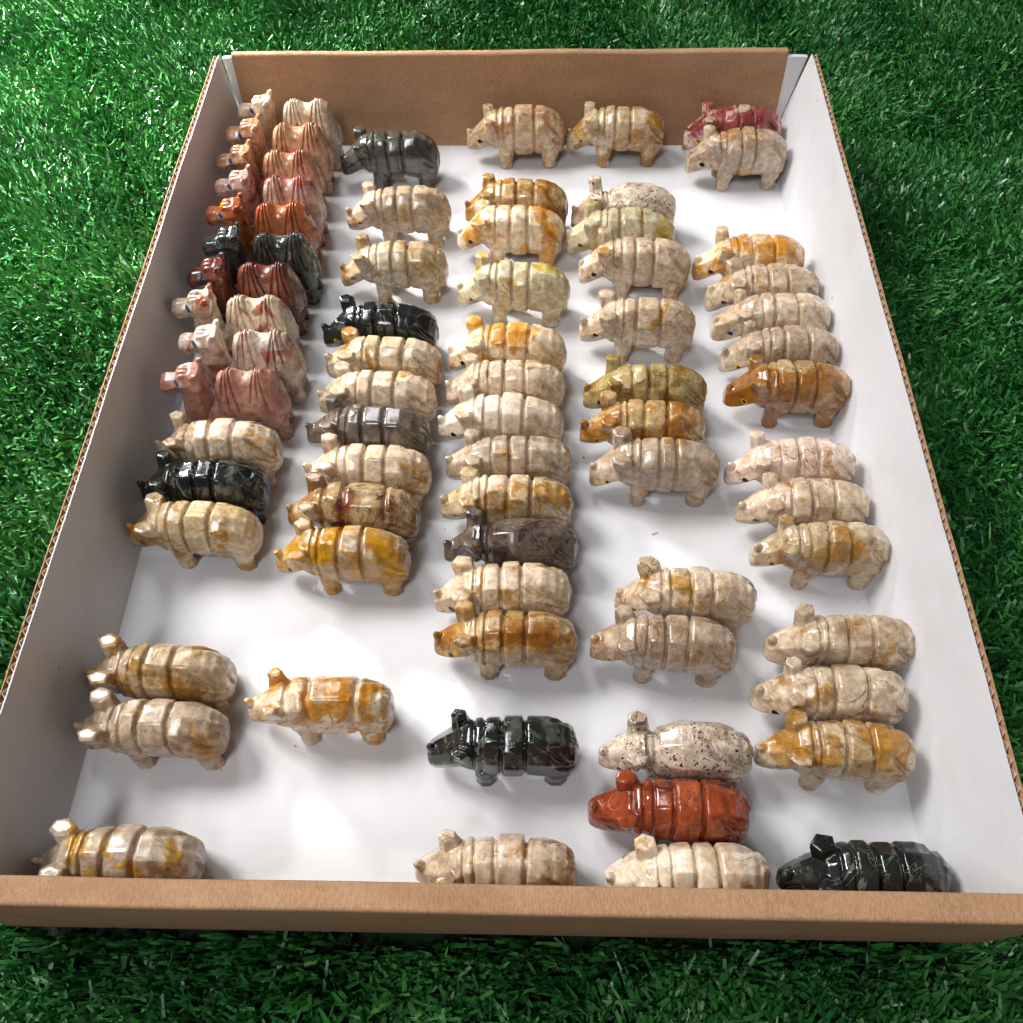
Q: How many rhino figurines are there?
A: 58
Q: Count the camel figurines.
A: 10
